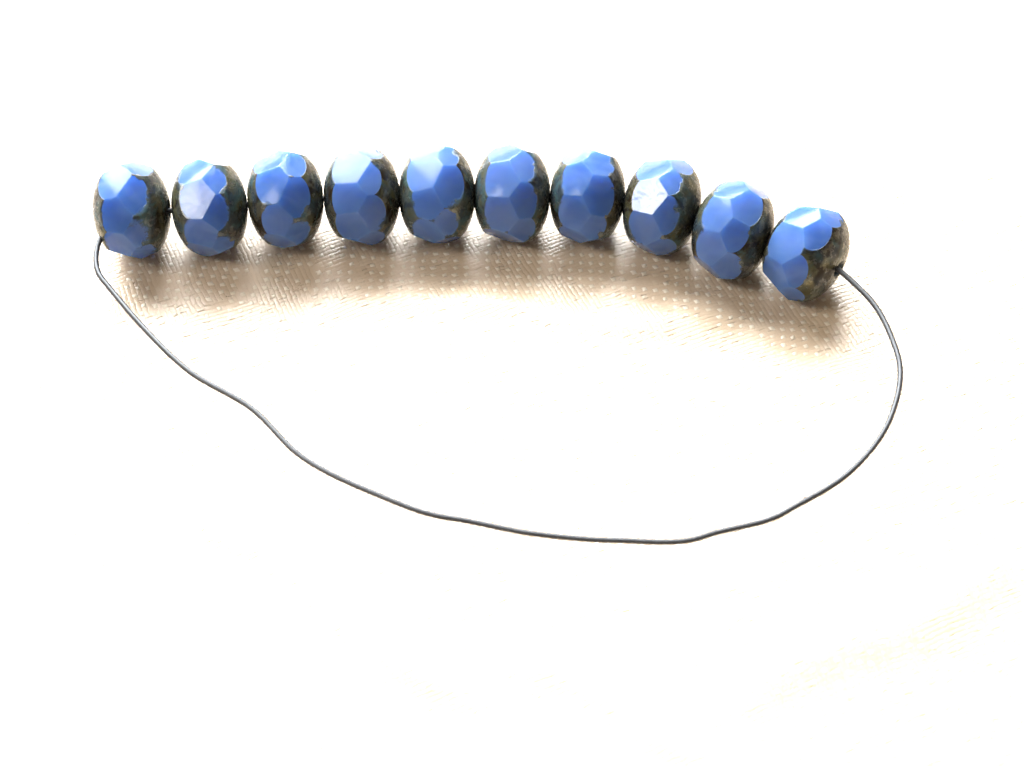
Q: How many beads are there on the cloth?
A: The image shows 10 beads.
